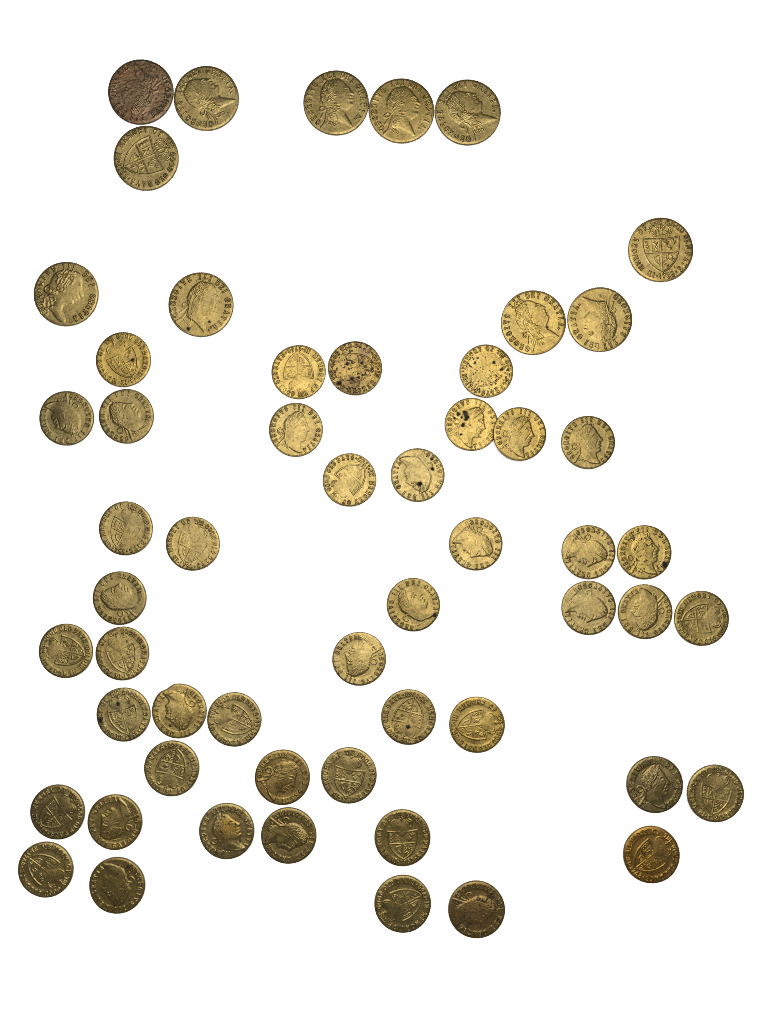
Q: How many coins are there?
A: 56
